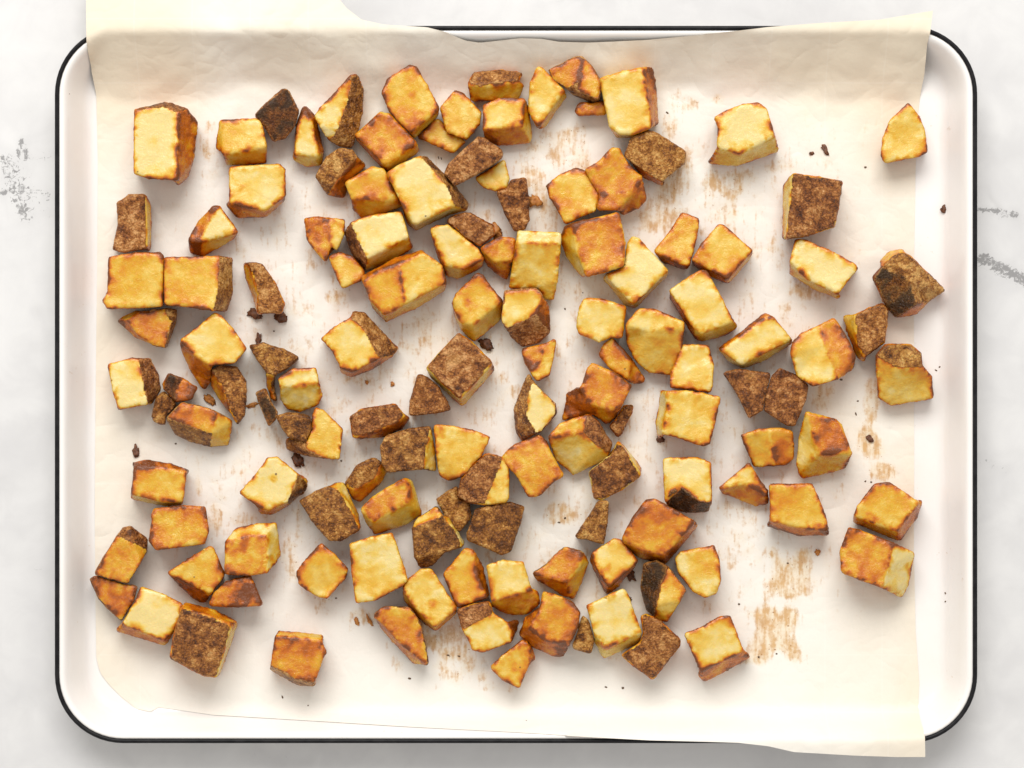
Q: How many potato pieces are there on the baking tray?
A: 130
